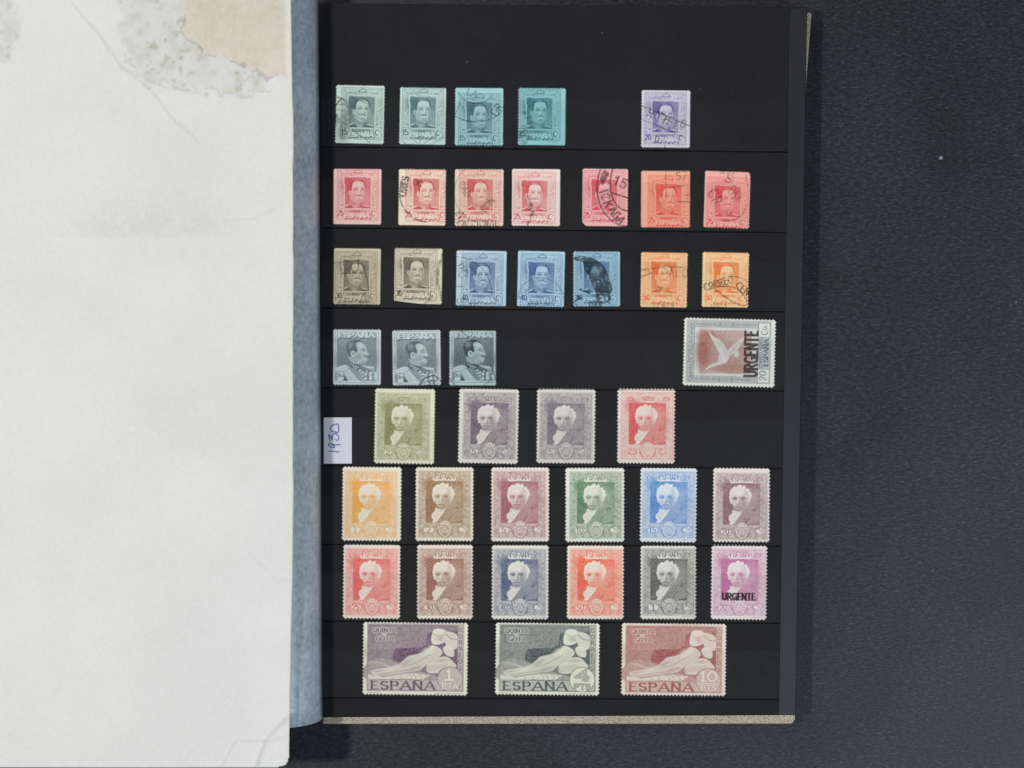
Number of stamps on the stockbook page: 42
